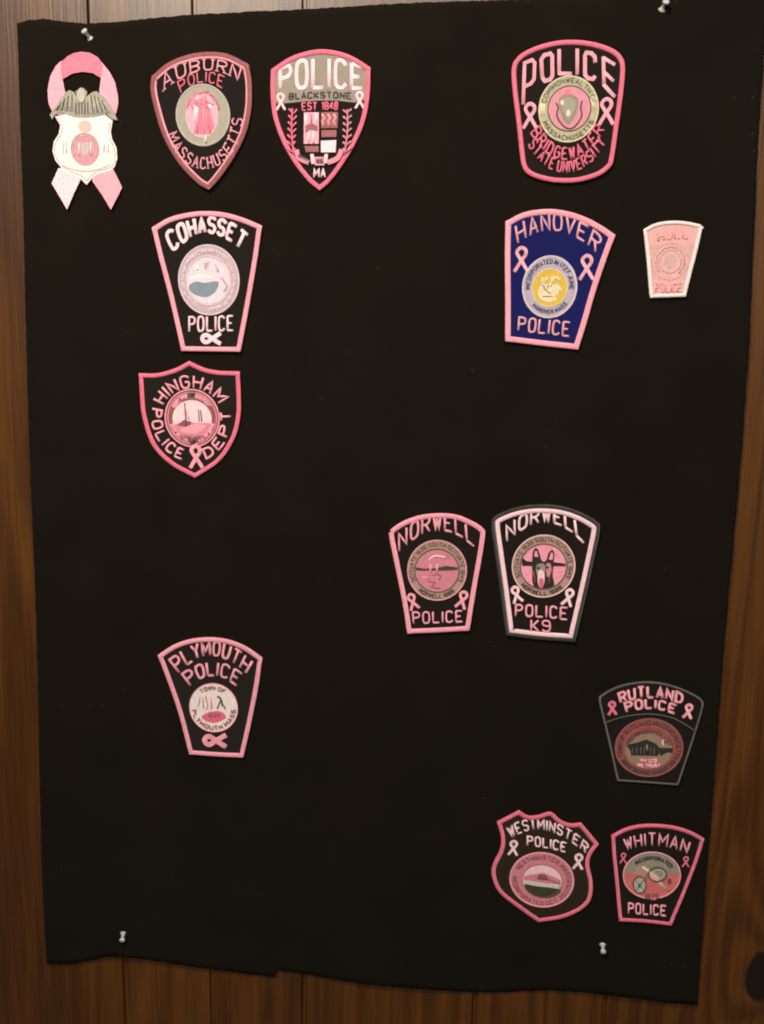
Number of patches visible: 14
